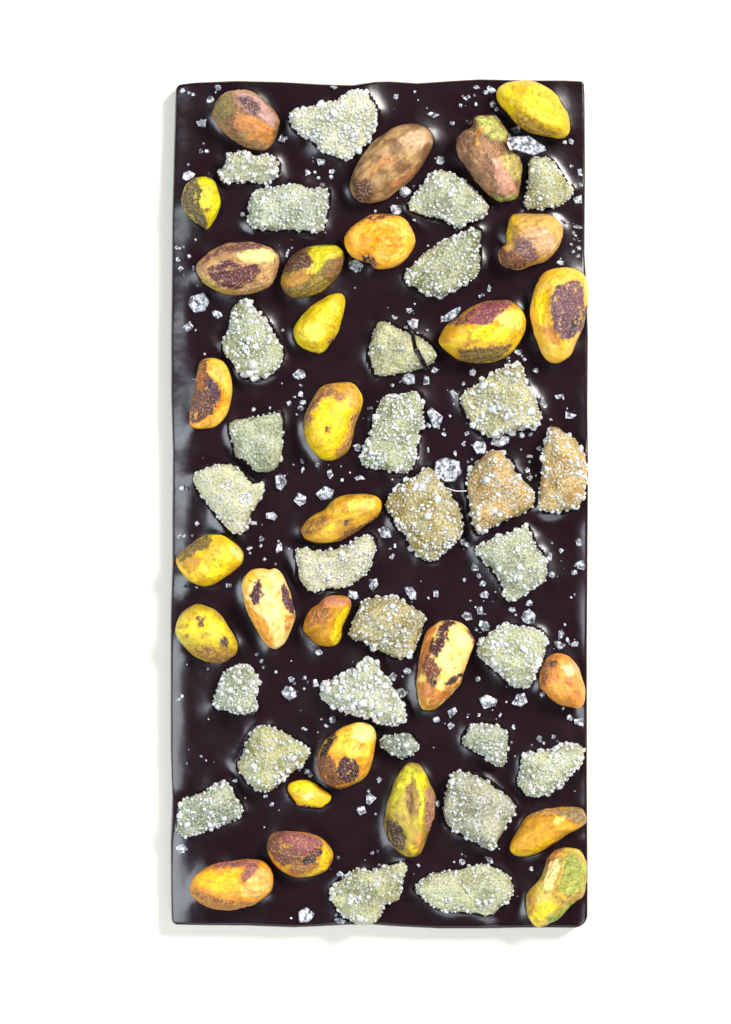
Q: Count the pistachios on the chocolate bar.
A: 28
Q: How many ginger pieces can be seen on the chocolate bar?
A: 29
